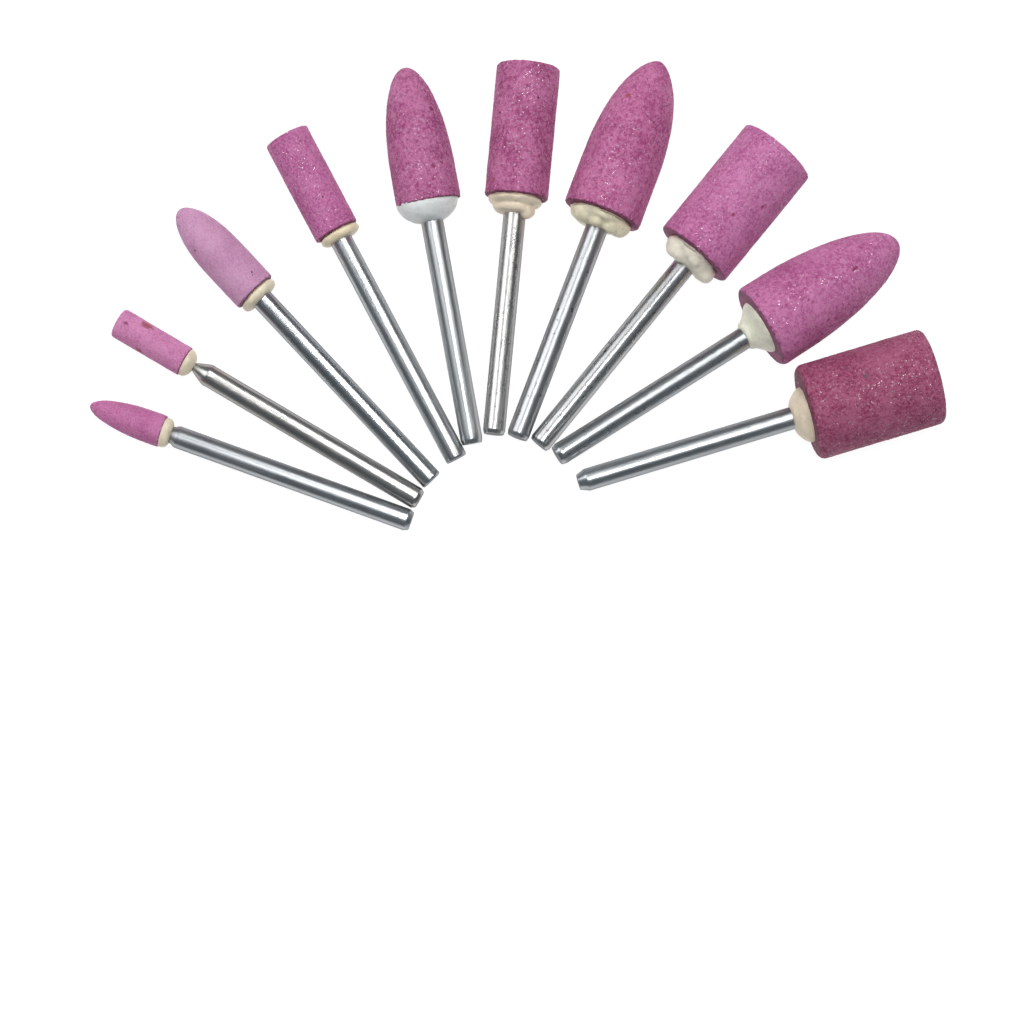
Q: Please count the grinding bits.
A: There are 10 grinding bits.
